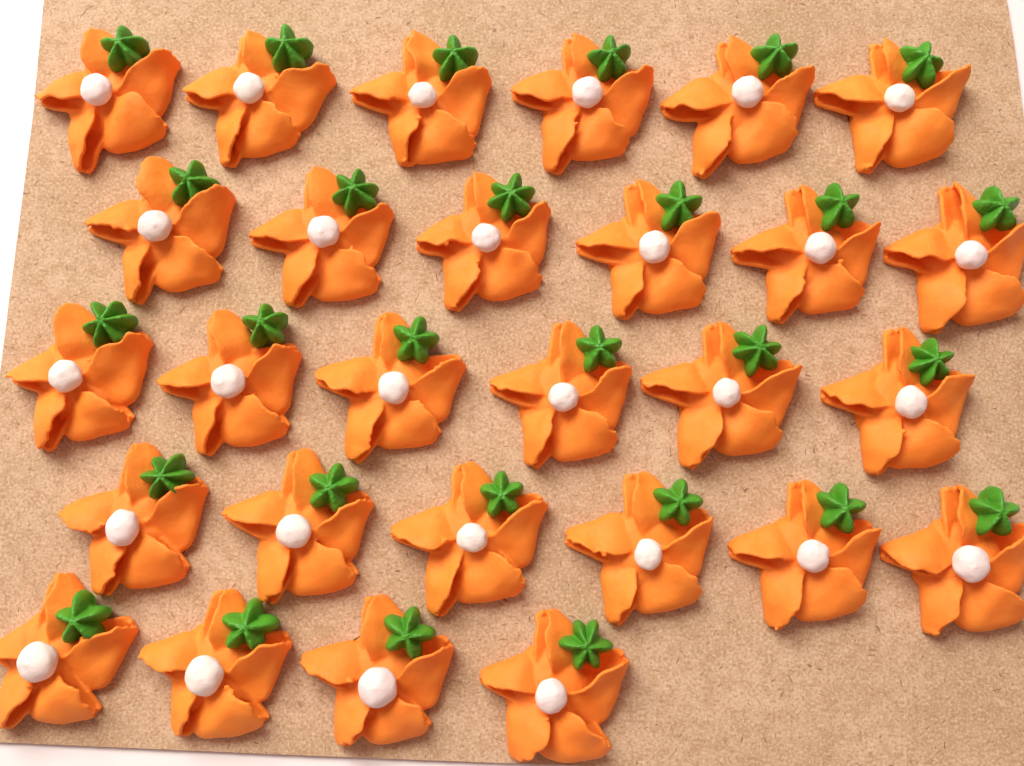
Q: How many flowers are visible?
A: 28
